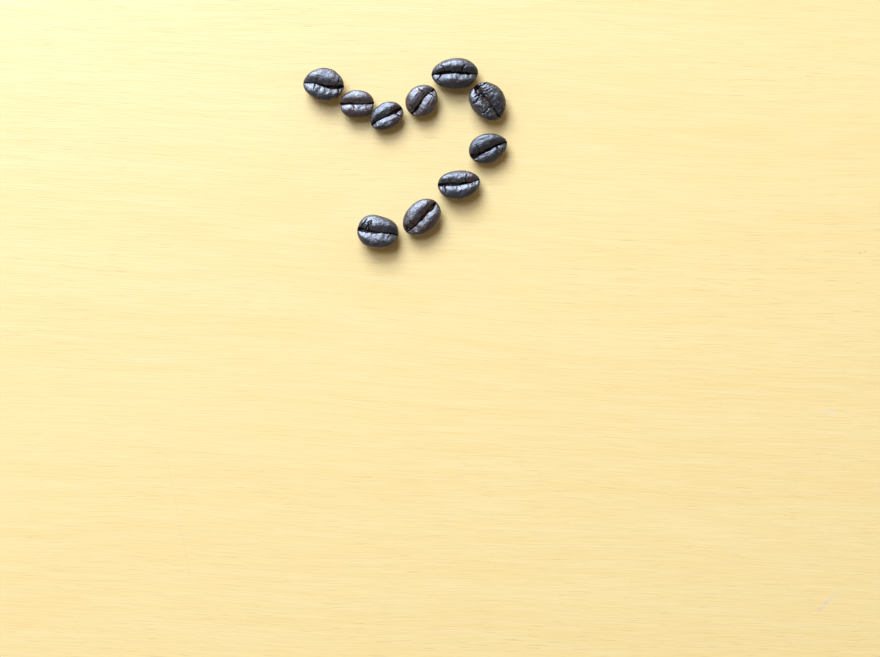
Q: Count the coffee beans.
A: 10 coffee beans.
